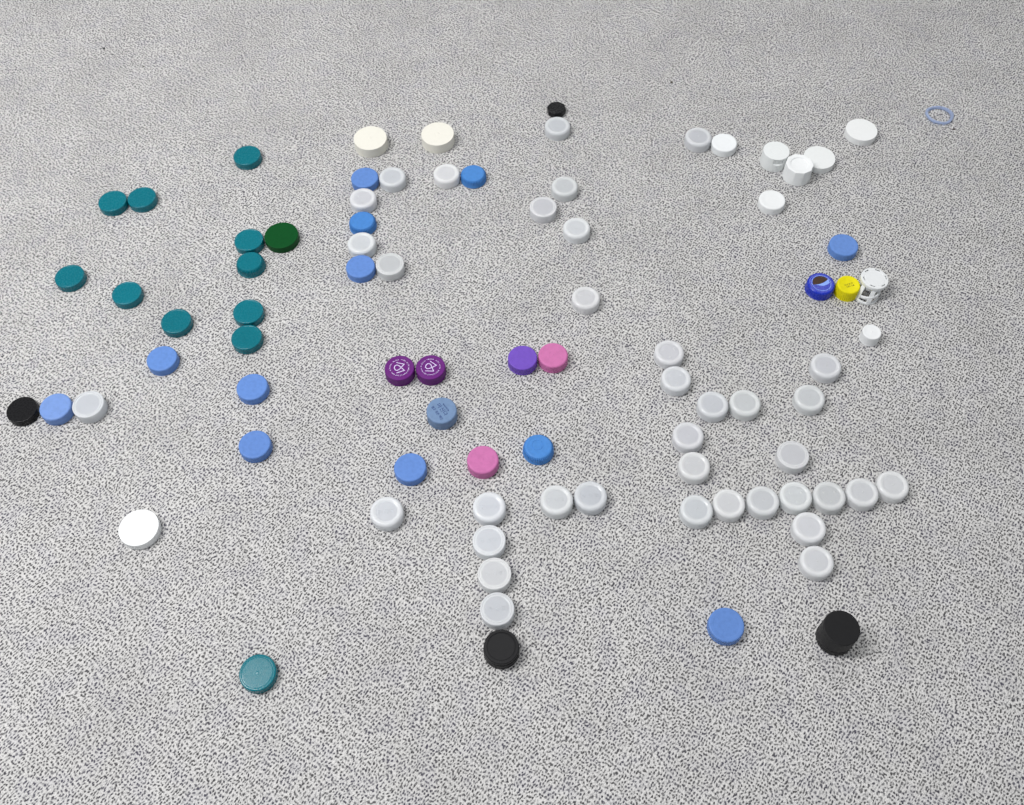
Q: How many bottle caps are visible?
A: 84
